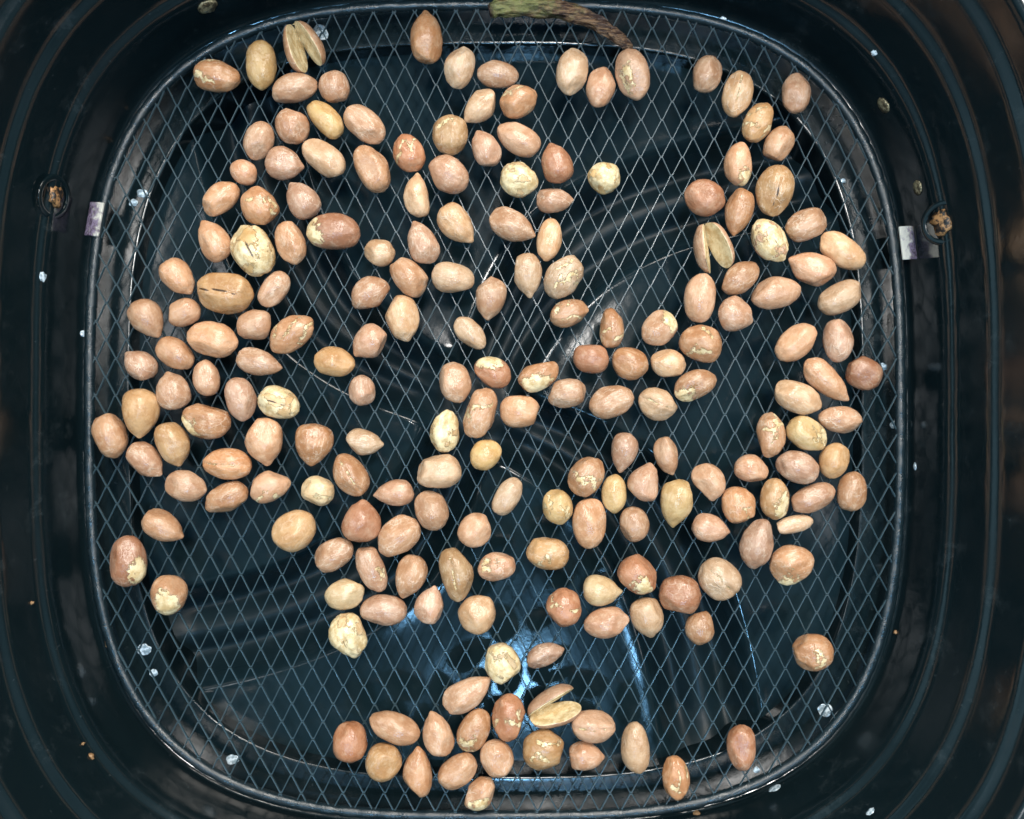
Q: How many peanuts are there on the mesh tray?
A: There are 200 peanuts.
